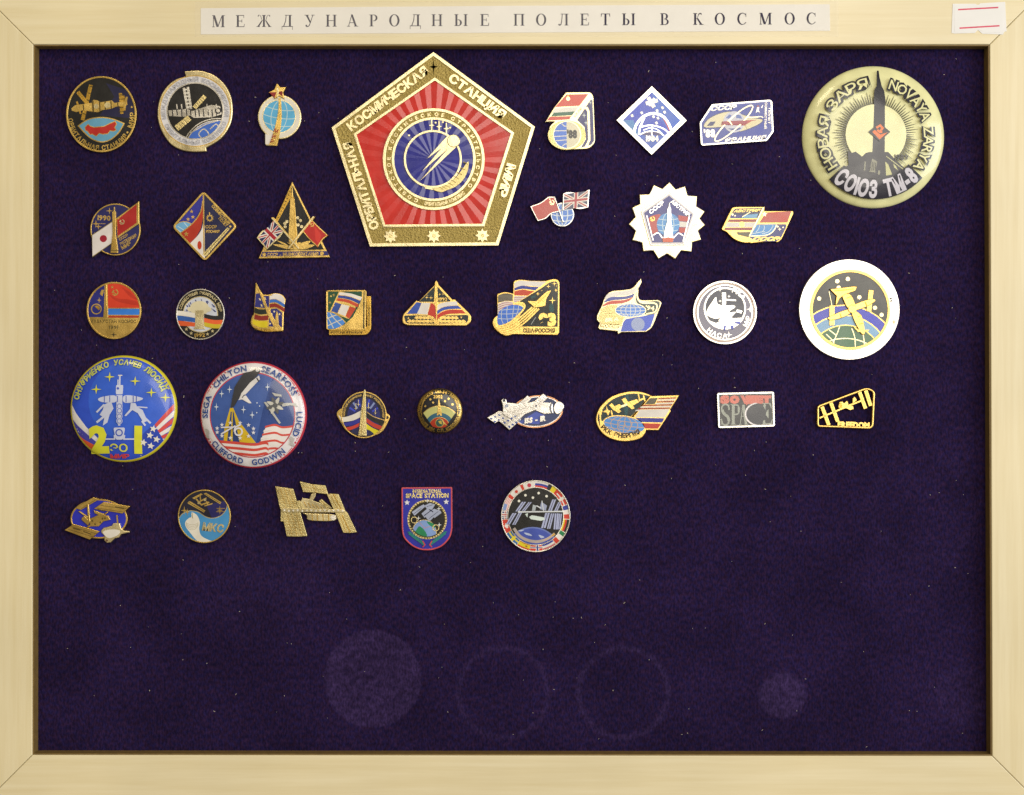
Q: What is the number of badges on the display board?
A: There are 36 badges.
